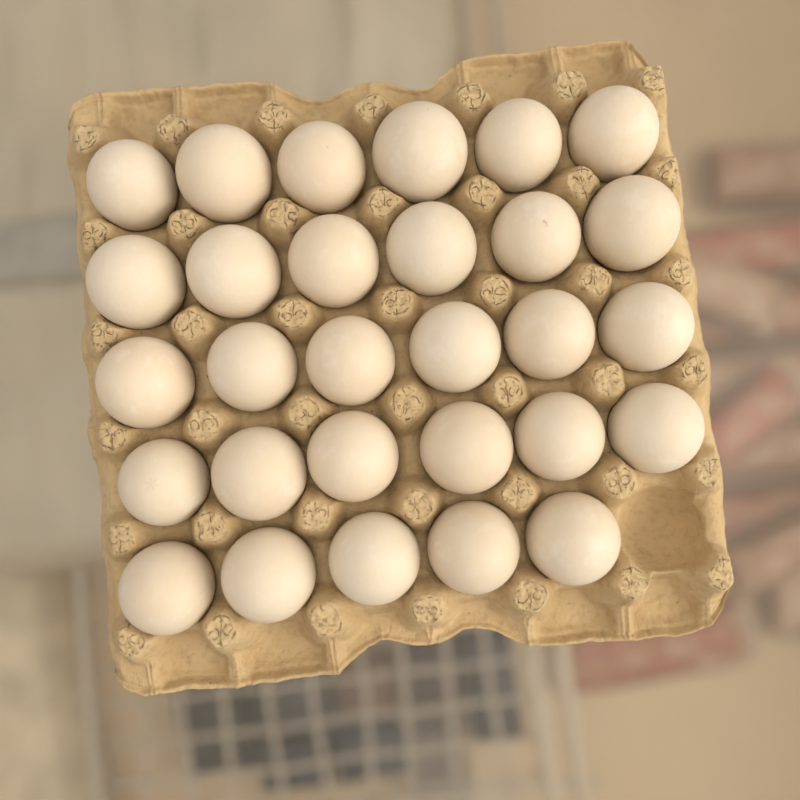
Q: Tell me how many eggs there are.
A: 29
